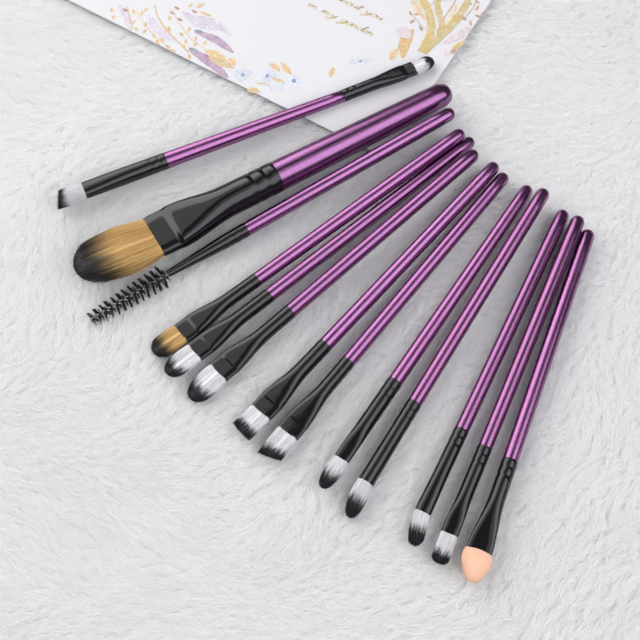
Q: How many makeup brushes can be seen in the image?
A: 13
